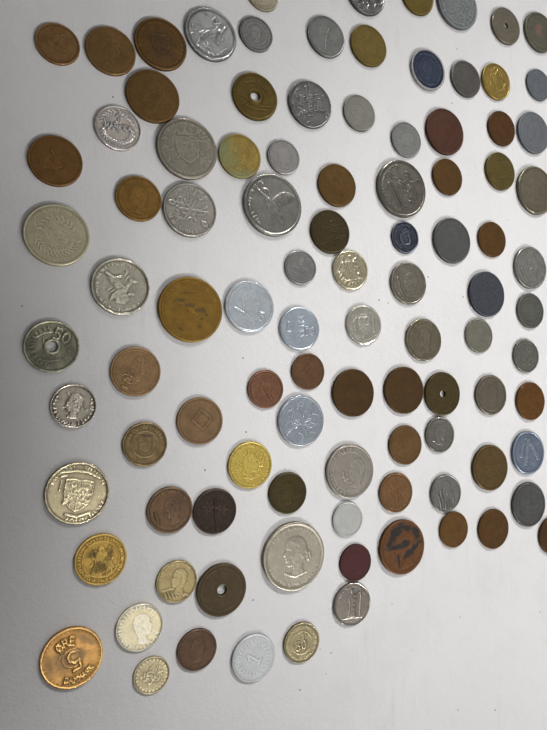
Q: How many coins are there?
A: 100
